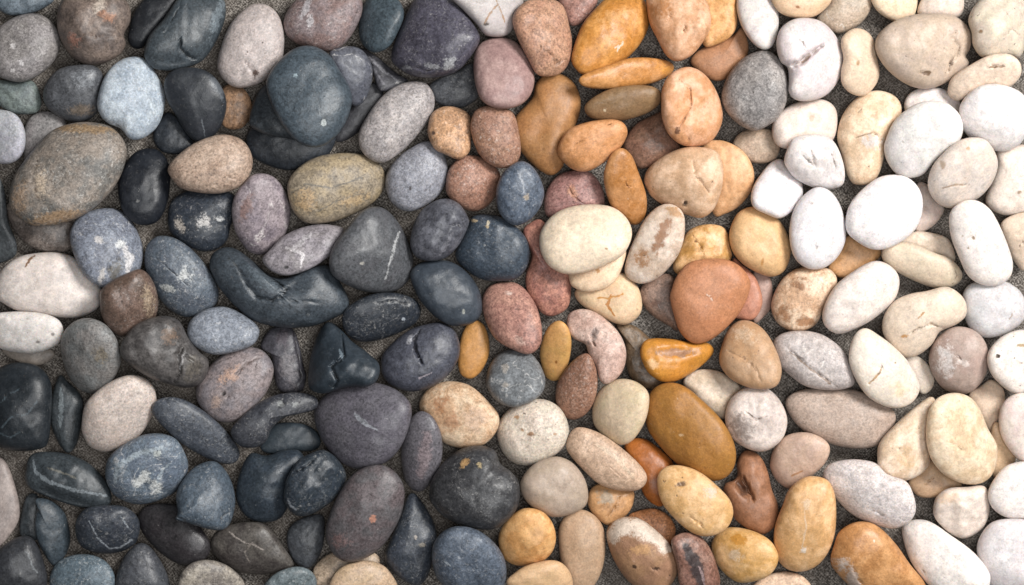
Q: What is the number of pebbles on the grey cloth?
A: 200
